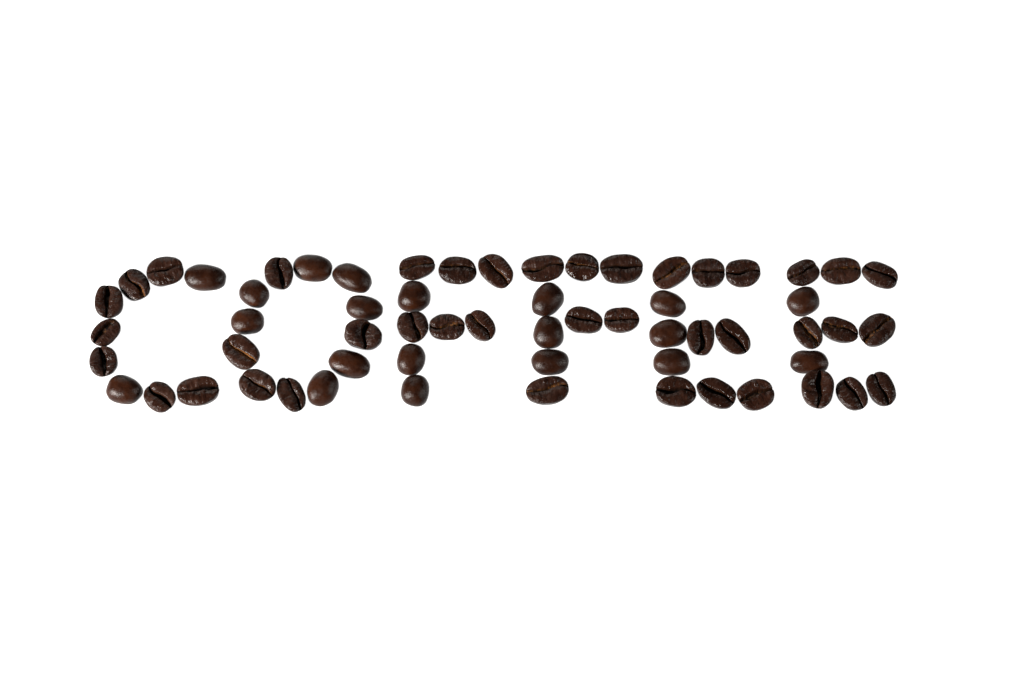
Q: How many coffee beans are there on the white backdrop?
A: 61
